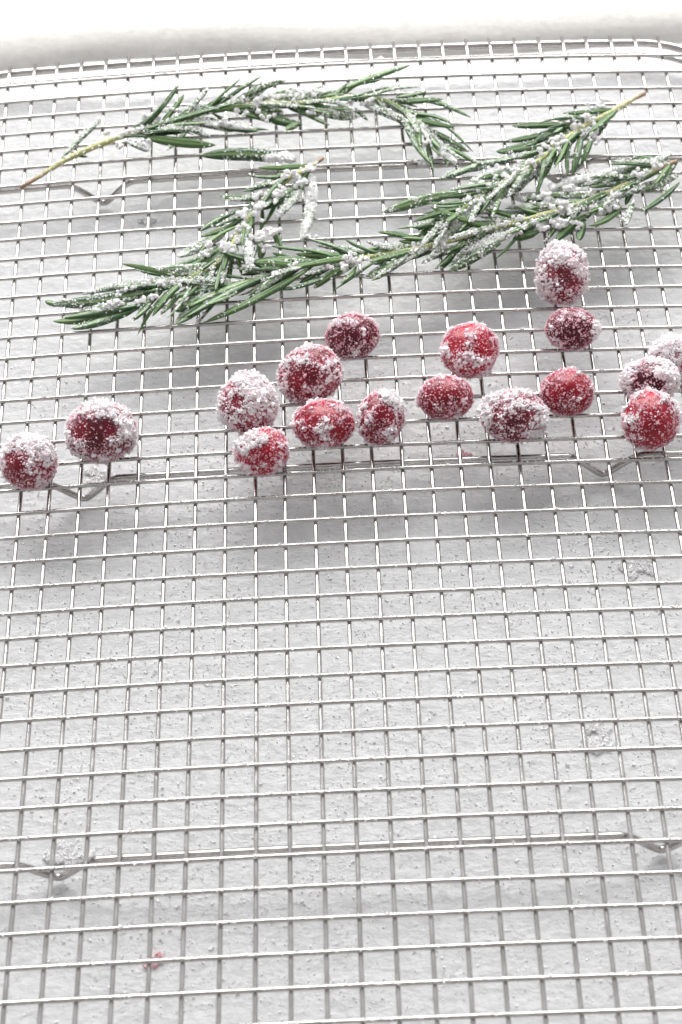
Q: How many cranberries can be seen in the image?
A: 17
